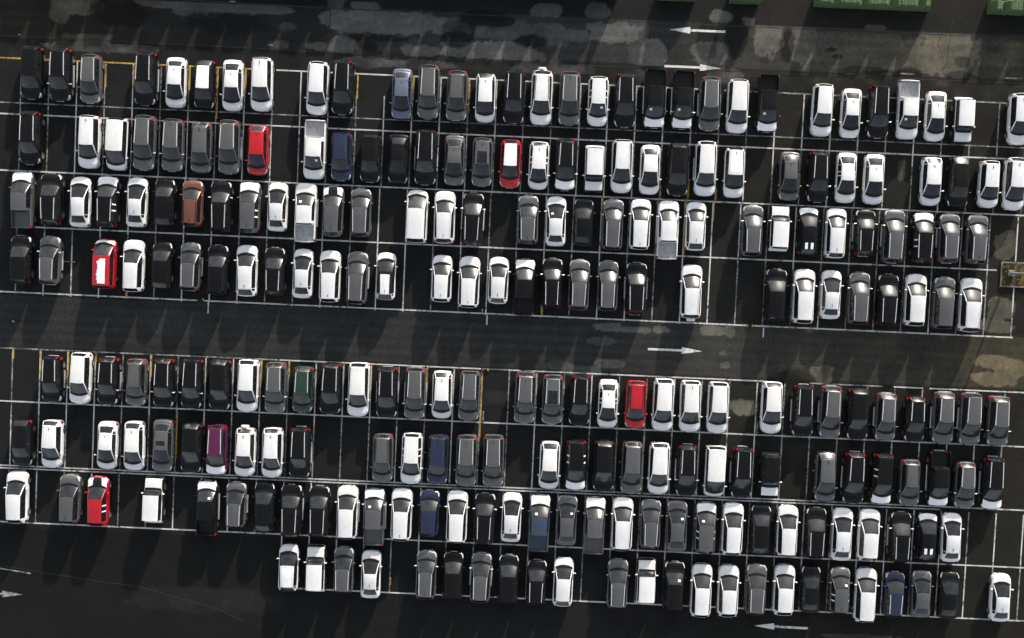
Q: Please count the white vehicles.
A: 93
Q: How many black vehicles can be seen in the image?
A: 75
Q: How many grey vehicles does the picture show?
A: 63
